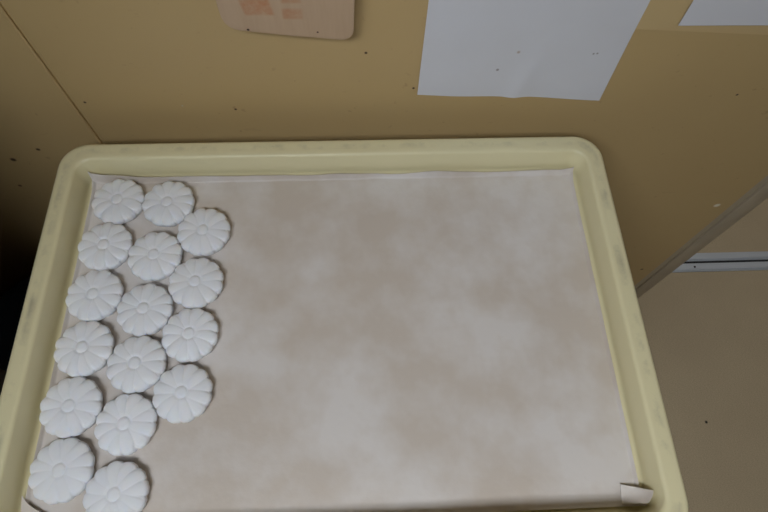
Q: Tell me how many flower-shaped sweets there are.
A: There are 16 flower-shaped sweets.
